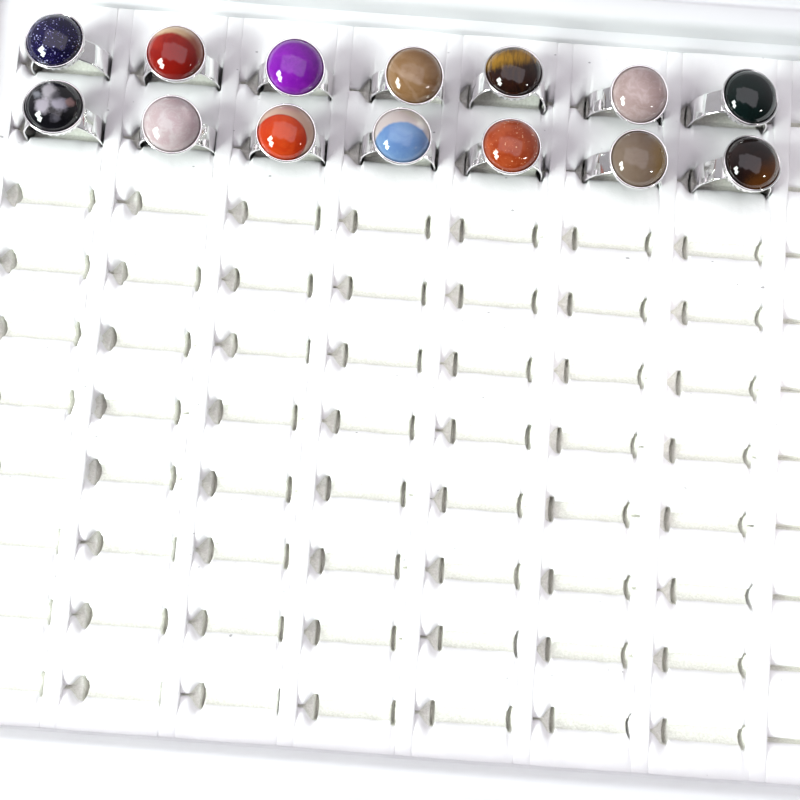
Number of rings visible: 14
